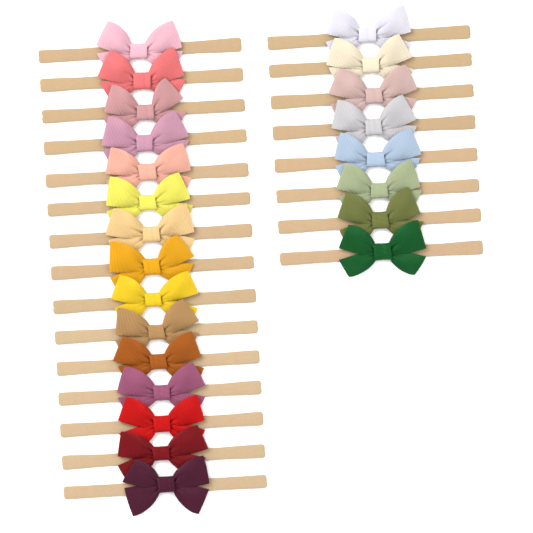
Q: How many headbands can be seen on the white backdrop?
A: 23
